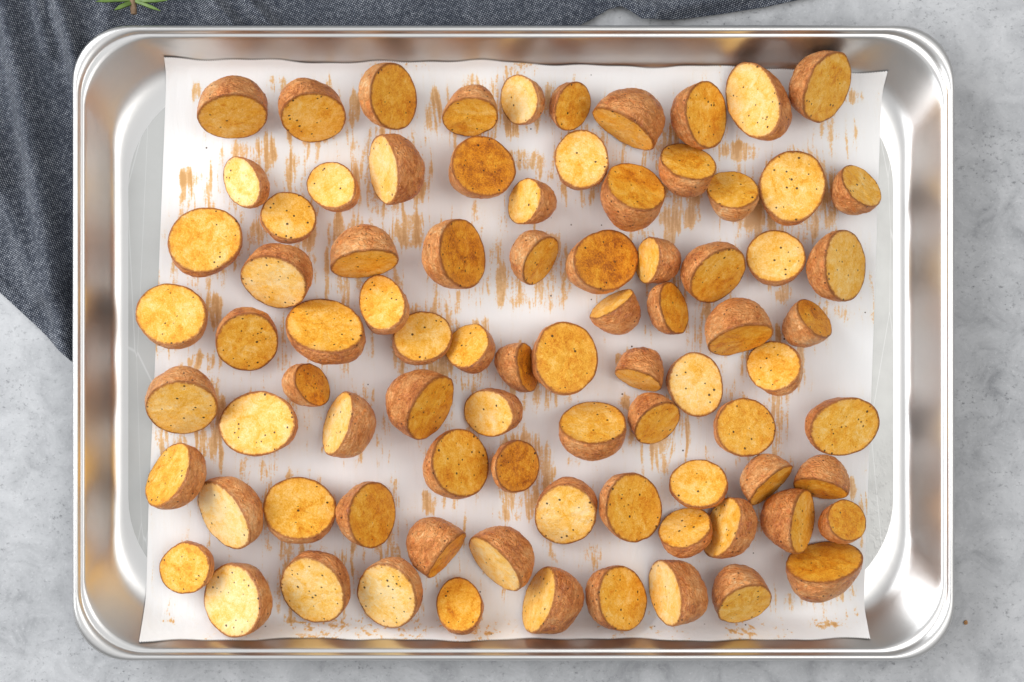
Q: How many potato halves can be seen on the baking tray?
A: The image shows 84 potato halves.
